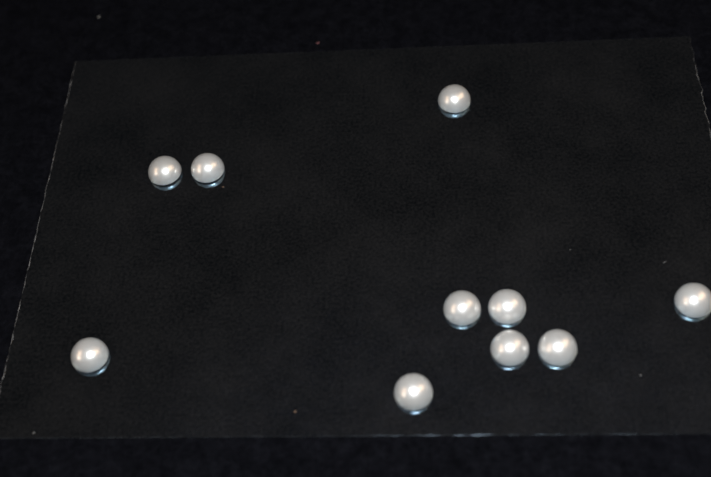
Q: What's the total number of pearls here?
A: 10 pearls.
